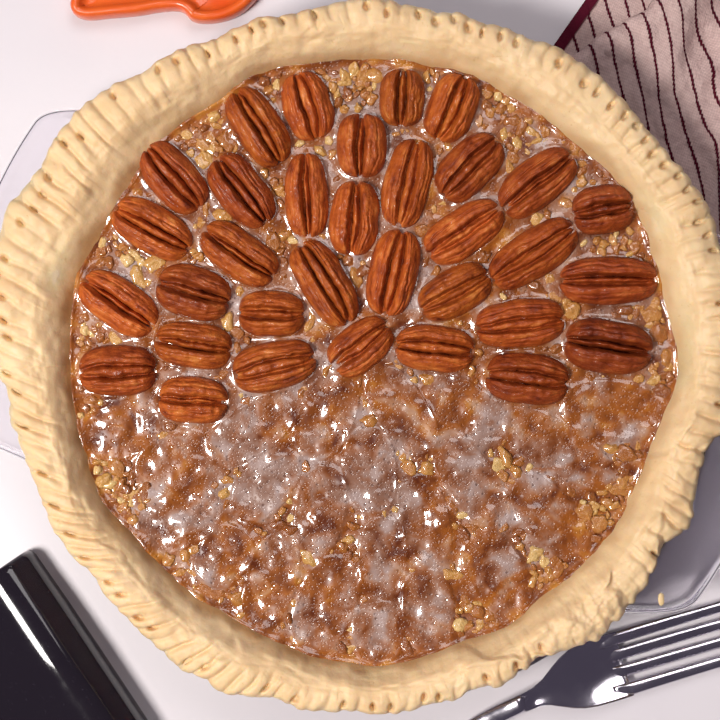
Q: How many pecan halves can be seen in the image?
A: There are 33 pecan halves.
